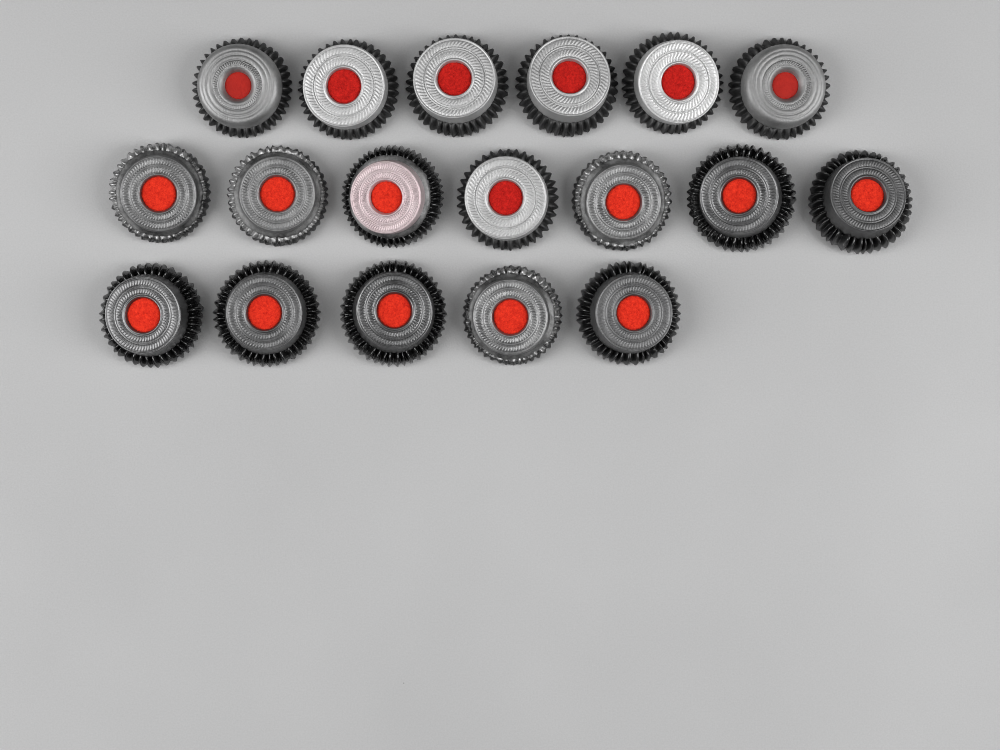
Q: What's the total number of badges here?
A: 18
